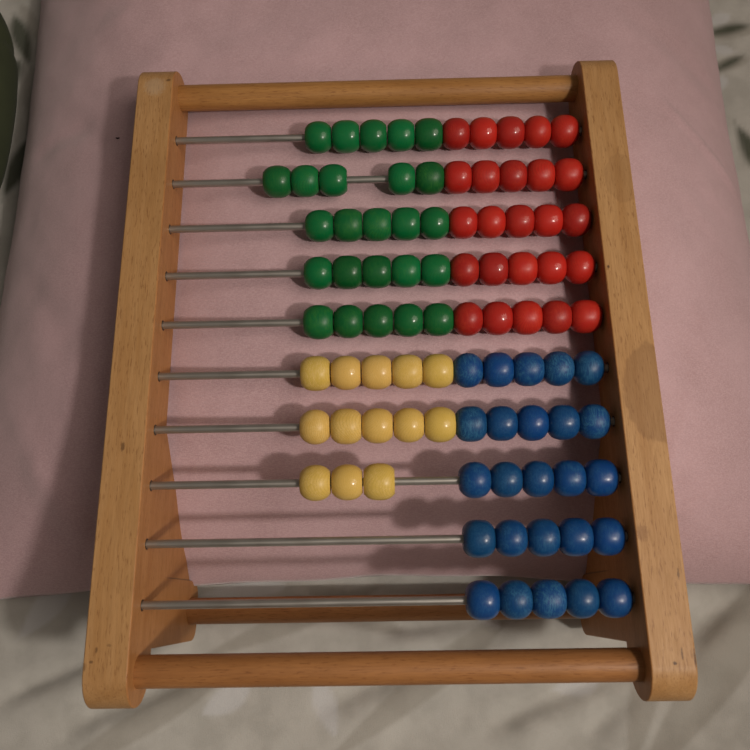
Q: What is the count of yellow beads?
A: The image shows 13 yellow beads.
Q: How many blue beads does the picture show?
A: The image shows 25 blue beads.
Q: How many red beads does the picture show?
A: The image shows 25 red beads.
